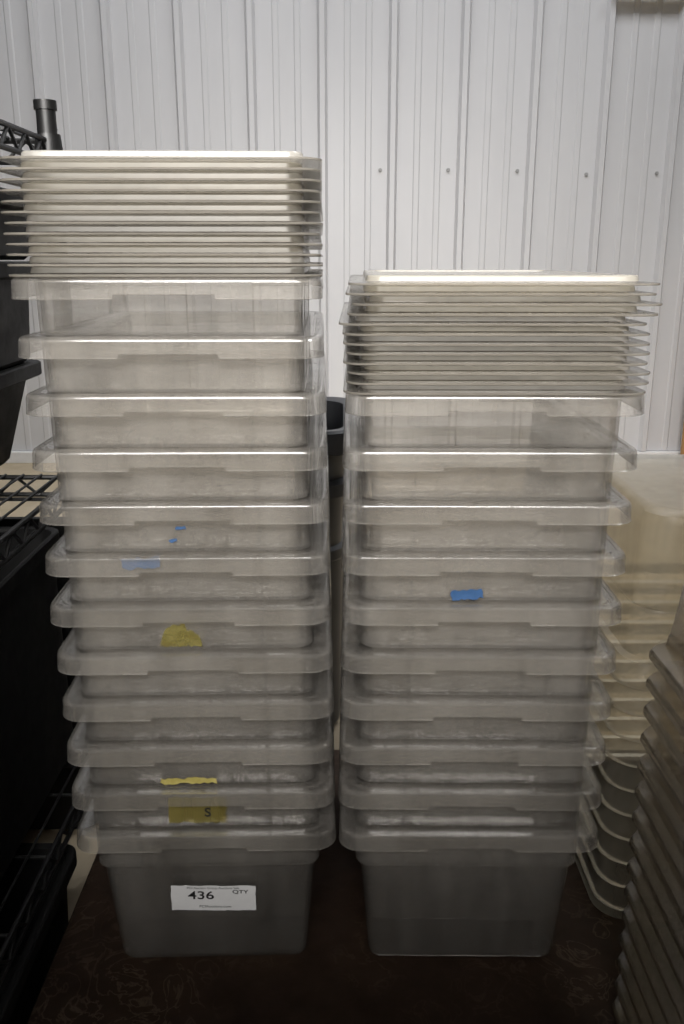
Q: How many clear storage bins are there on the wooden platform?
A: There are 22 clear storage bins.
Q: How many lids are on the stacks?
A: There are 24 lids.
